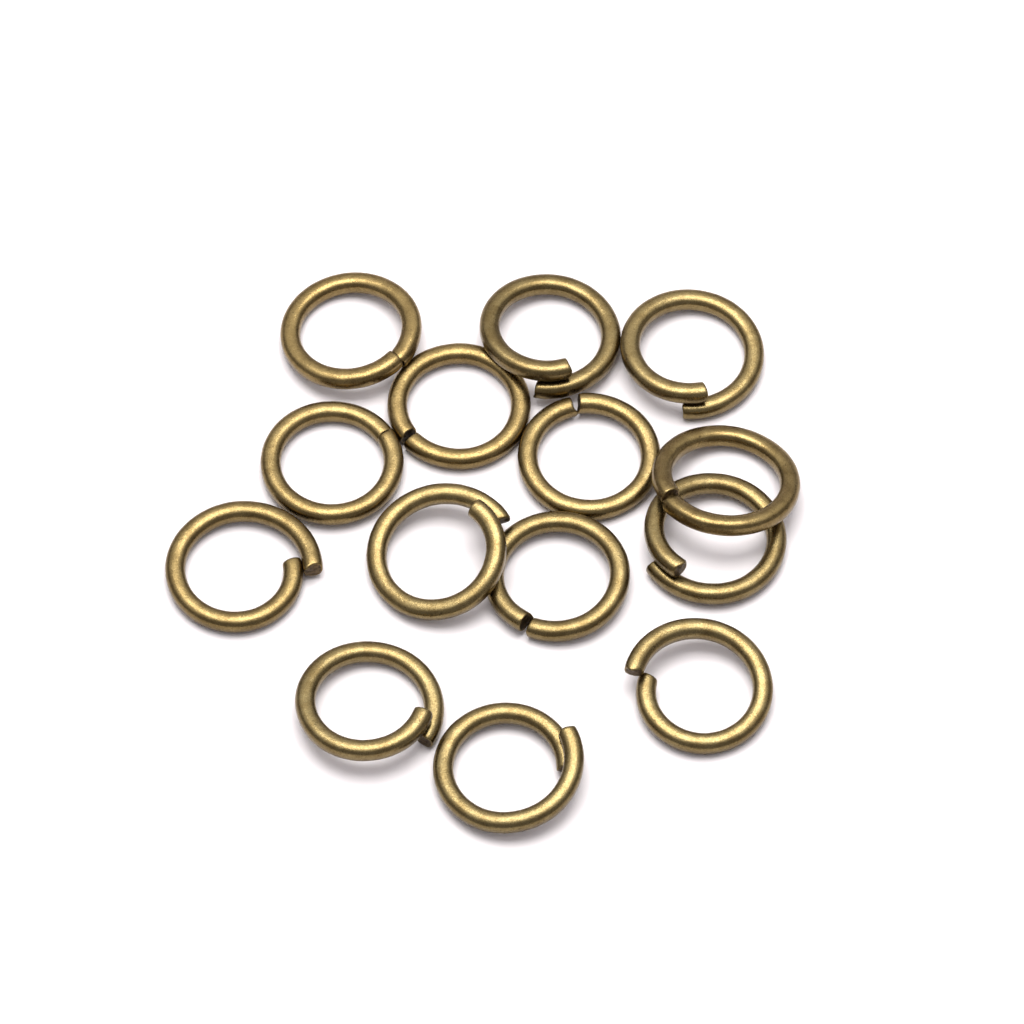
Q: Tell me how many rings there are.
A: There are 14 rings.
